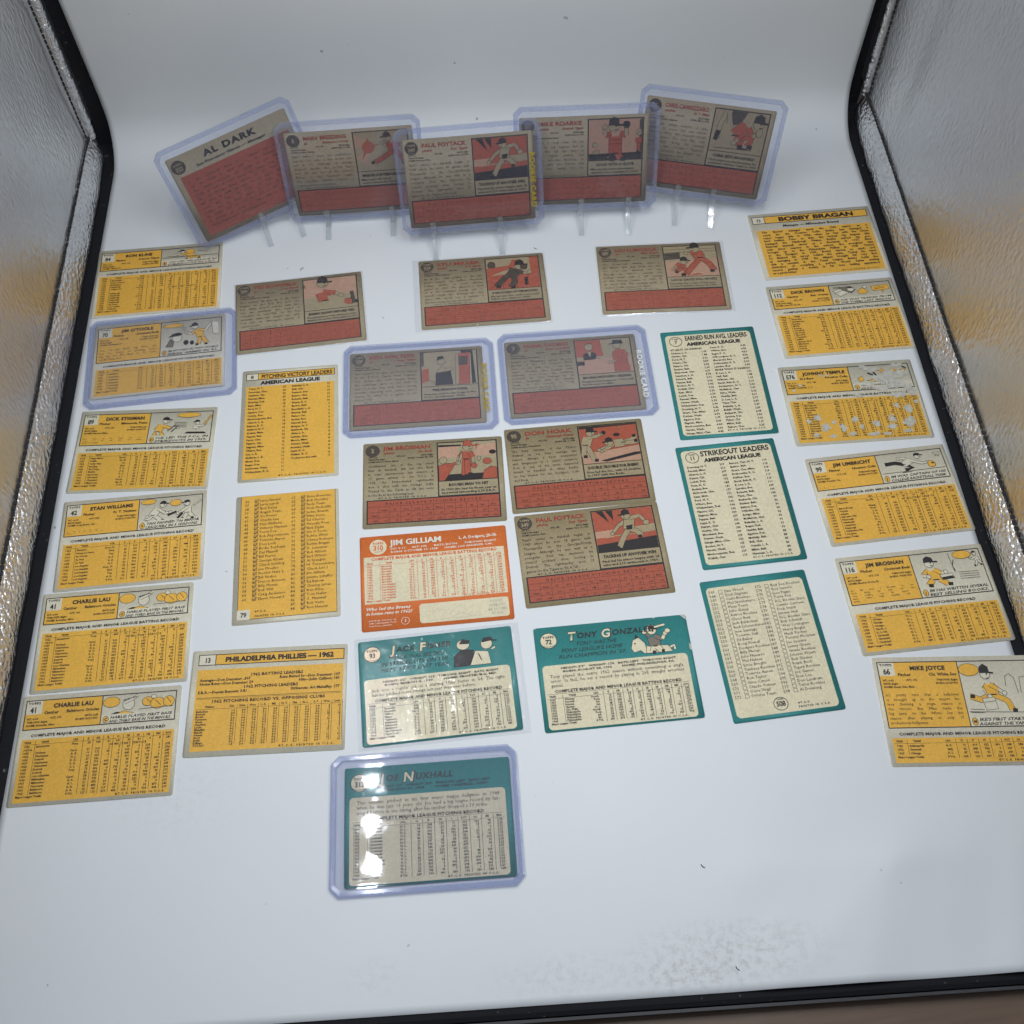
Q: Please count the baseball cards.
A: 35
